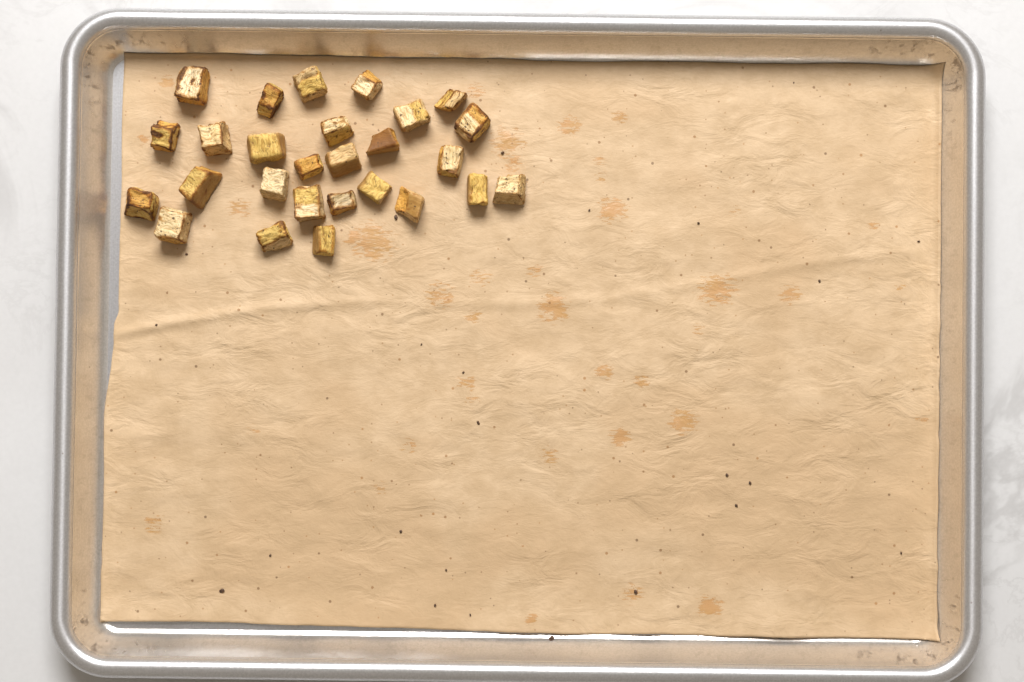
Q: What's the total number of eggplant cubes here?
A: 27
